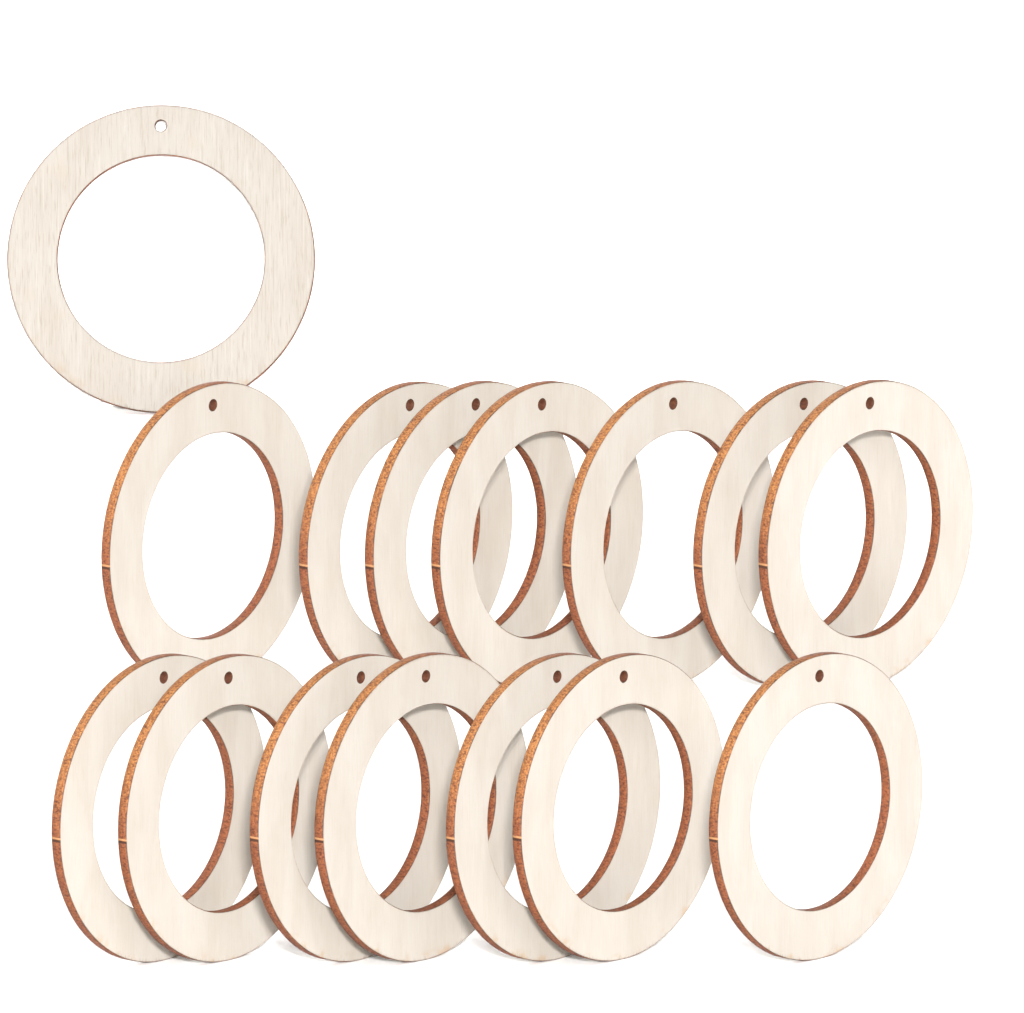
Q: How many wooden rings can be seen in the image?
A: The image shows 15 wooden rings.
